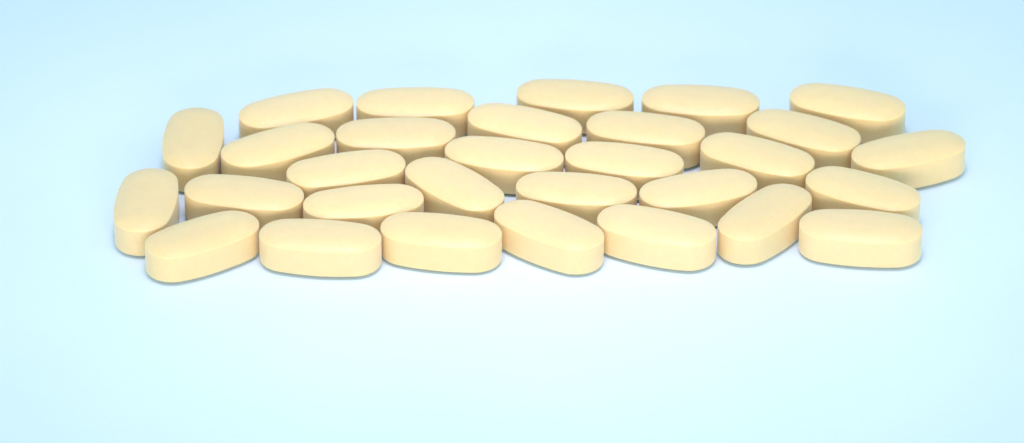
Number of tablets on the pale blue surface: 30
